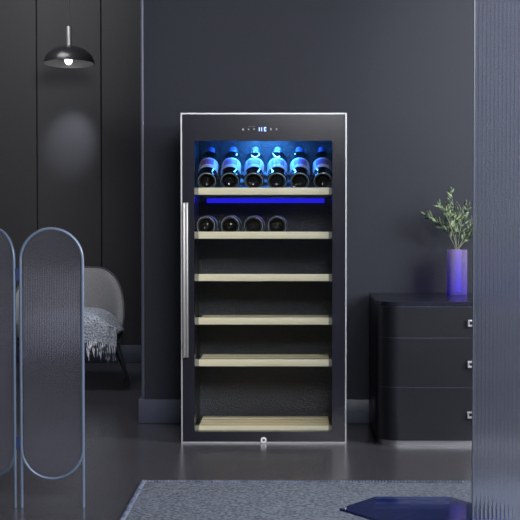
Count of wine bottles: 10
